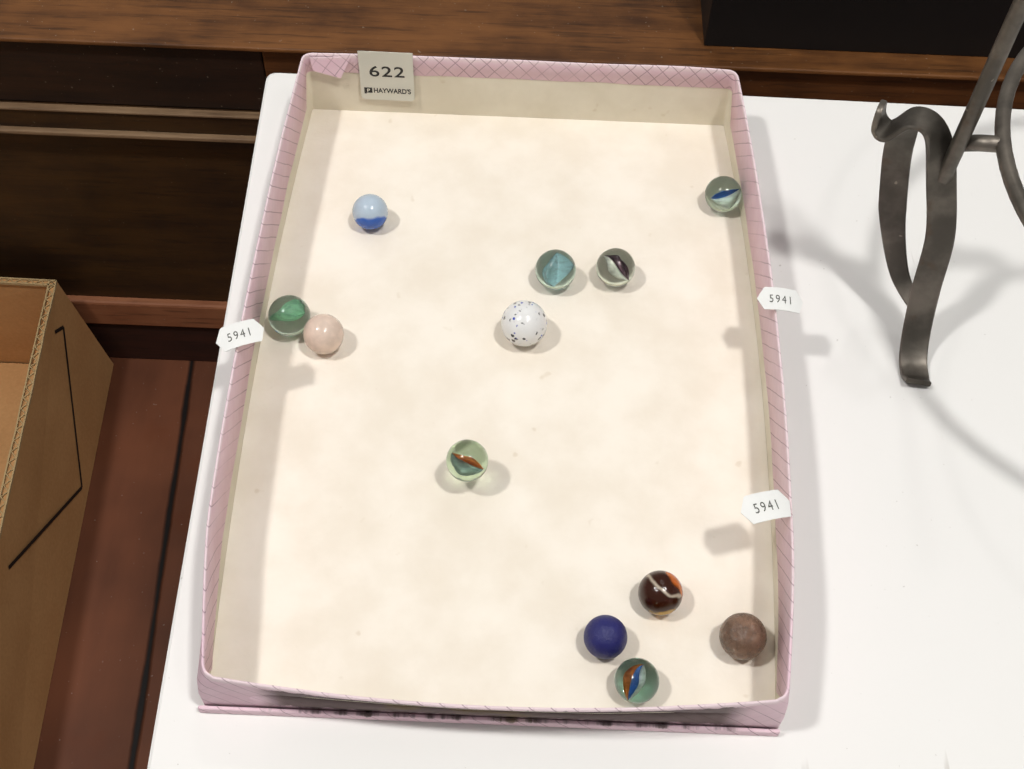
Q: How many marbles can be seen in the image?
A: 12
